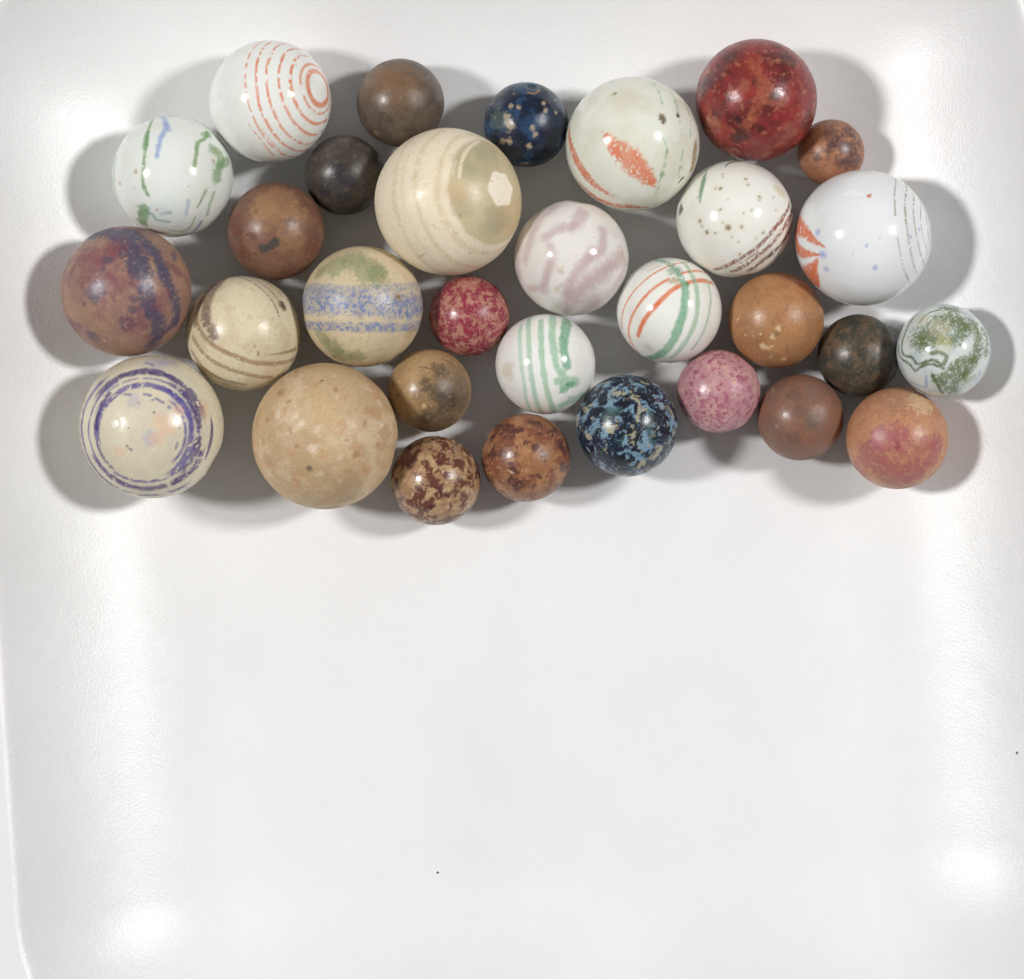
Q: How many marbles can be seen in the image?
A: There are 31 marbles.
